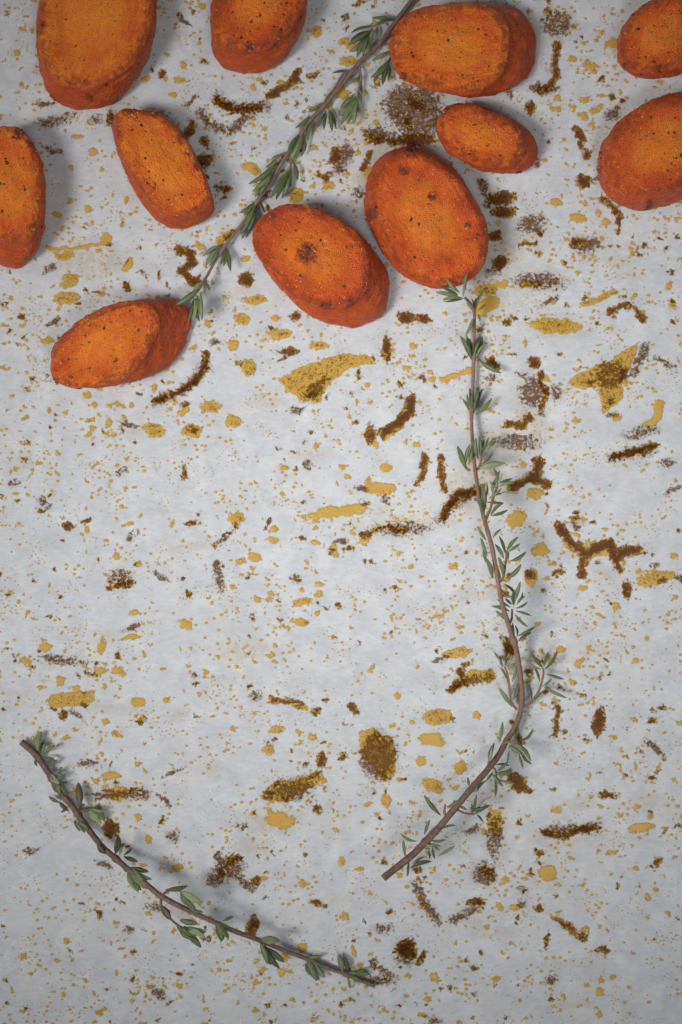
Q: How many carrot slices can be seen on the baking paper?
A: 11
